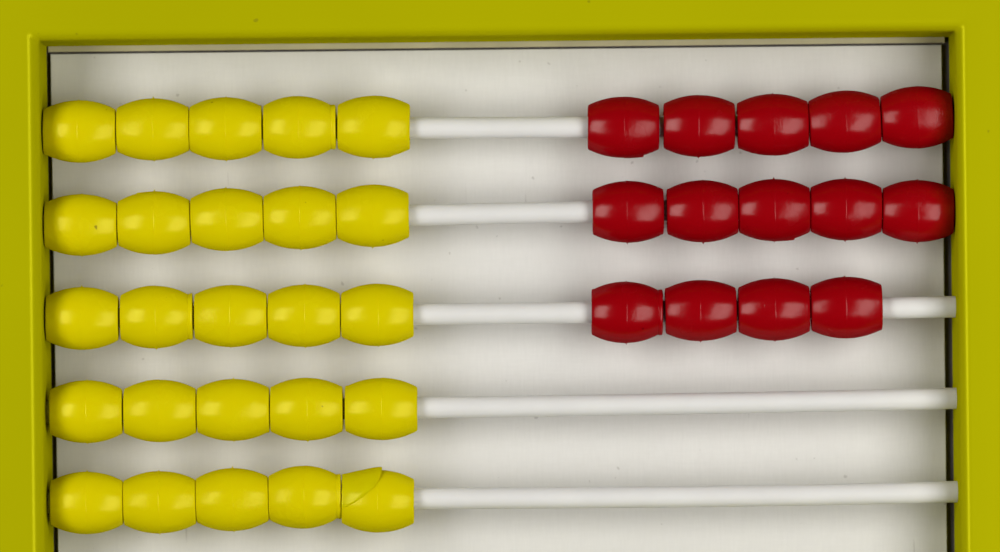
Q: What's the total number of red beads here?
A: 14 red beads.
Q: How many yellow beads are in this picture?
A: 25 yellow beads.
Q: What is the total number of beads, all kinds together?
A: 39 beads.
